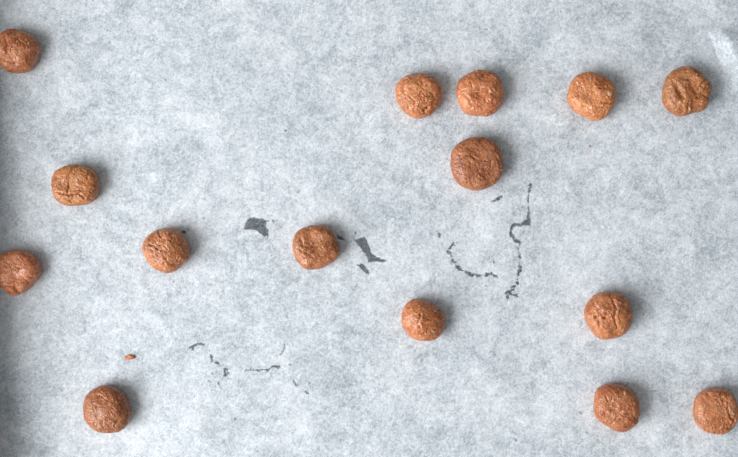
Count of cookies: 15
